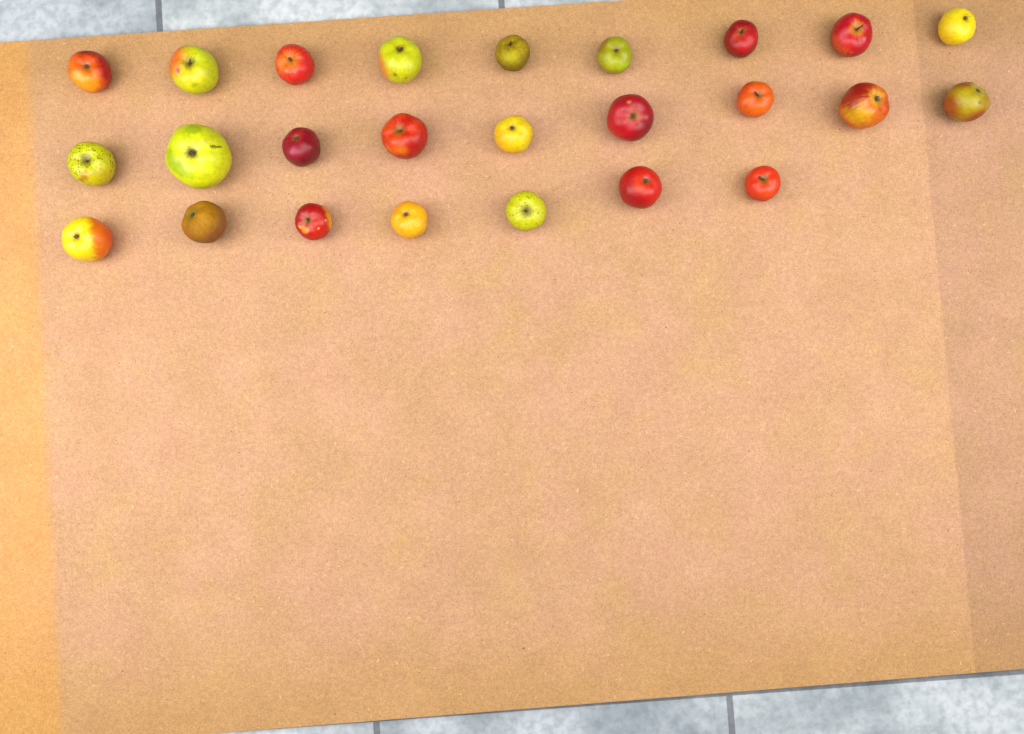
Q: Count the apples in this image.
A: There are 25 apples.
